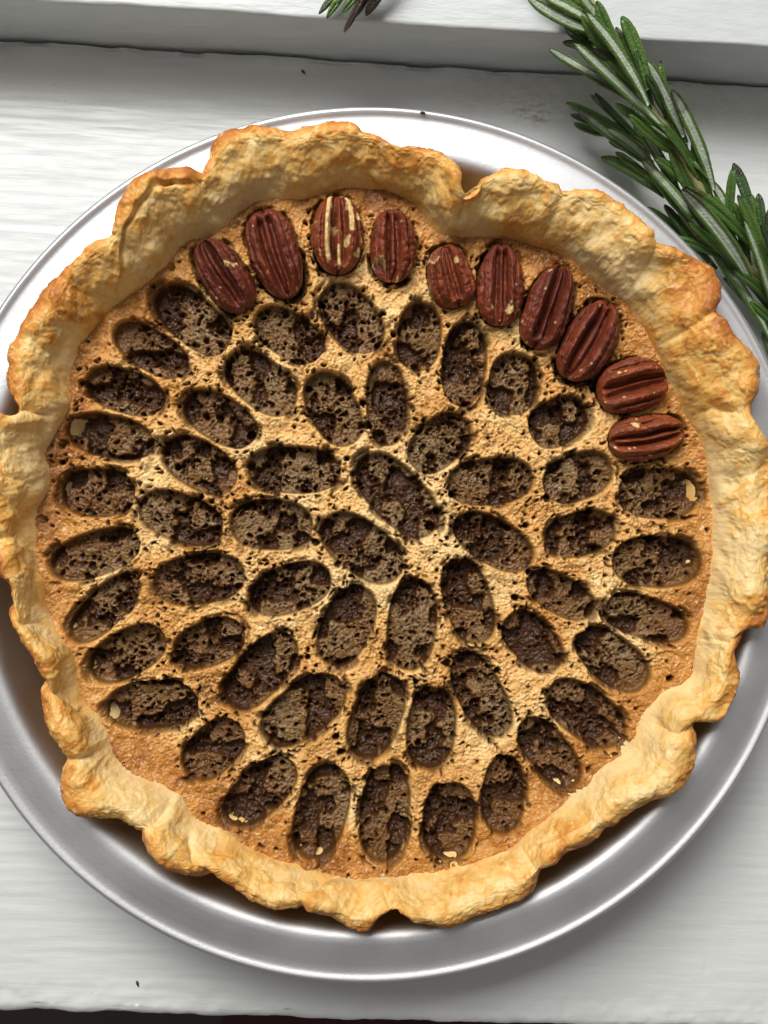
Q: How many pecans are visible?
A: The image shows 10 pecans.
